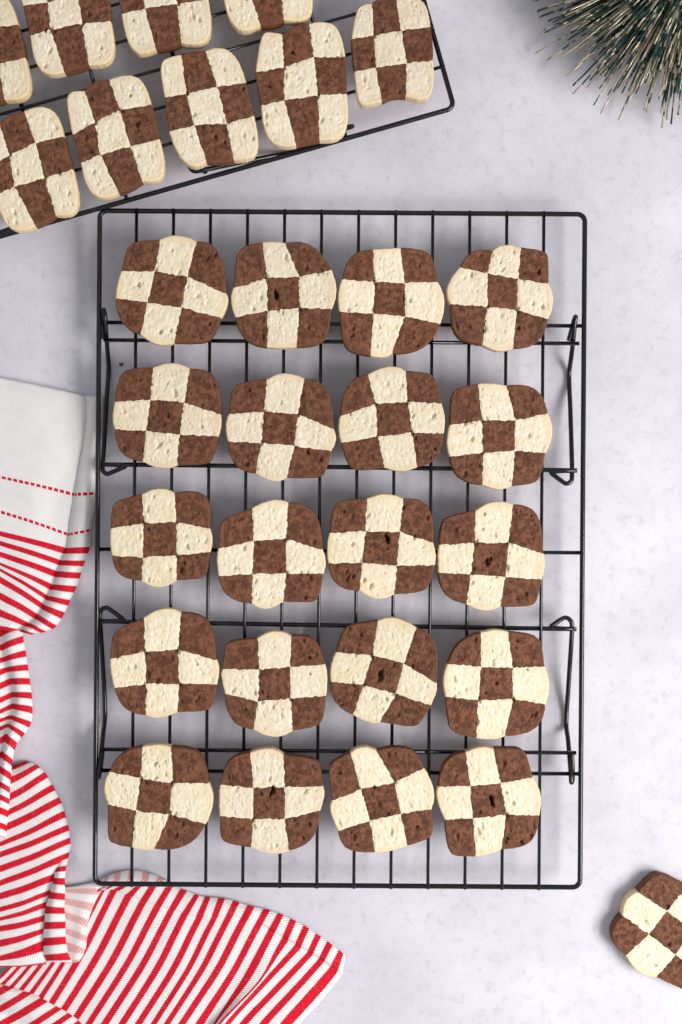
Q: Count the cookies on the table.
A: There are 30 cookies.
